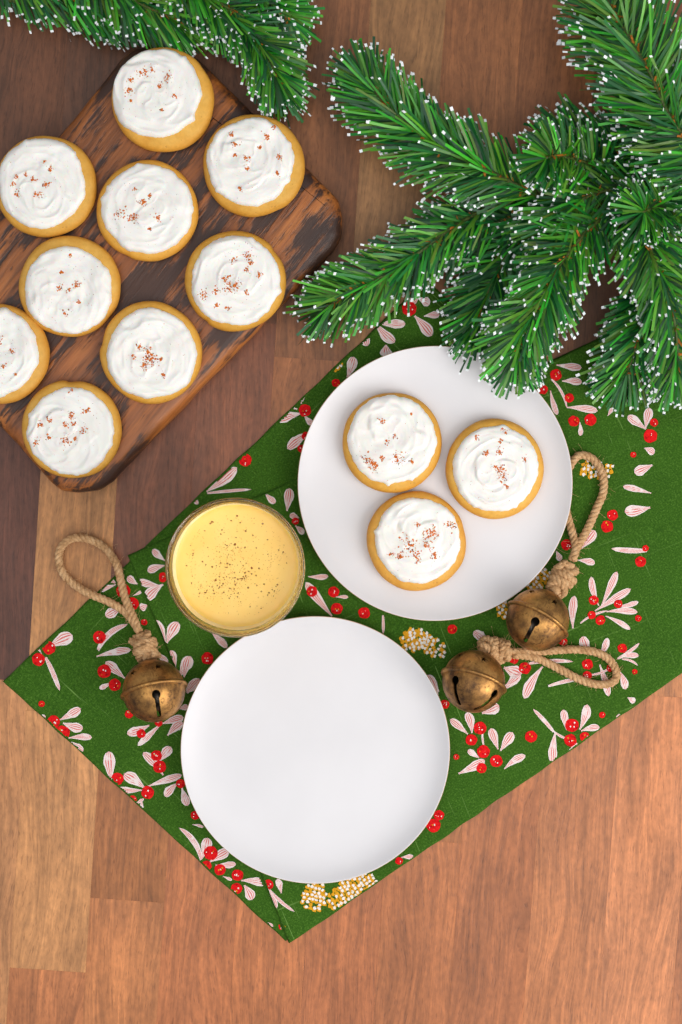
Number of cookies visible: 12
